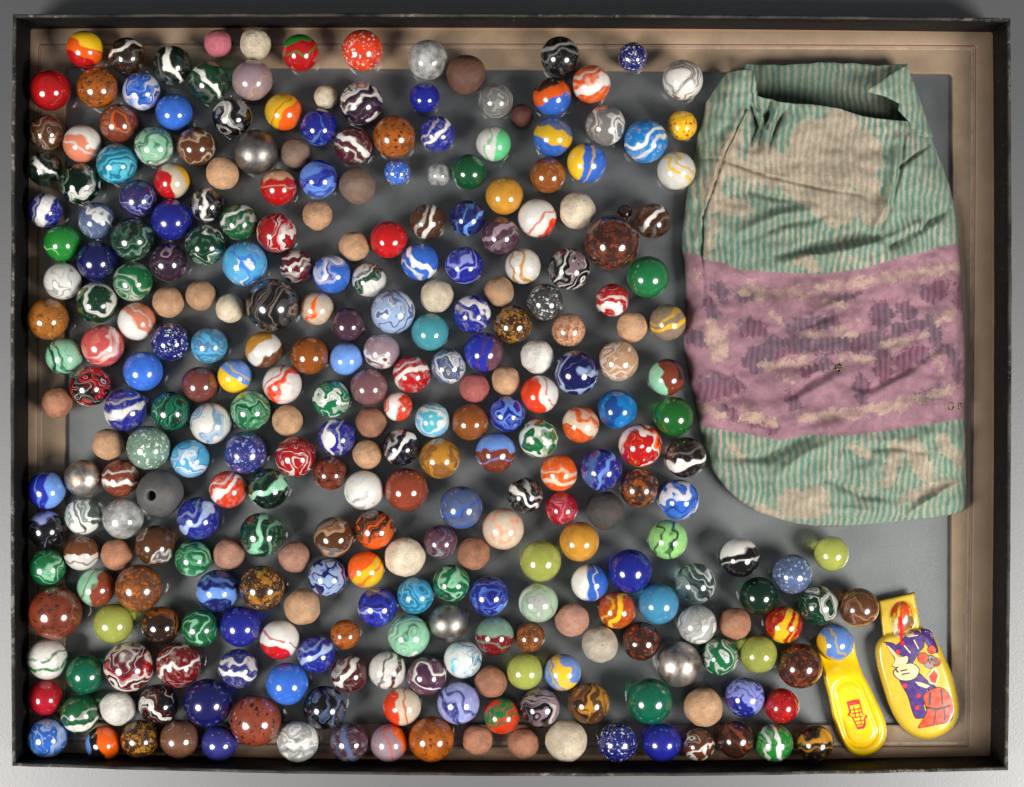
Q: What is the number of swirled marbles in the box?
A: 182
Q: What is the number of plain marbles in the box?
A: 37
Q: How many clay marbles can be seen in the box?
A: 41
